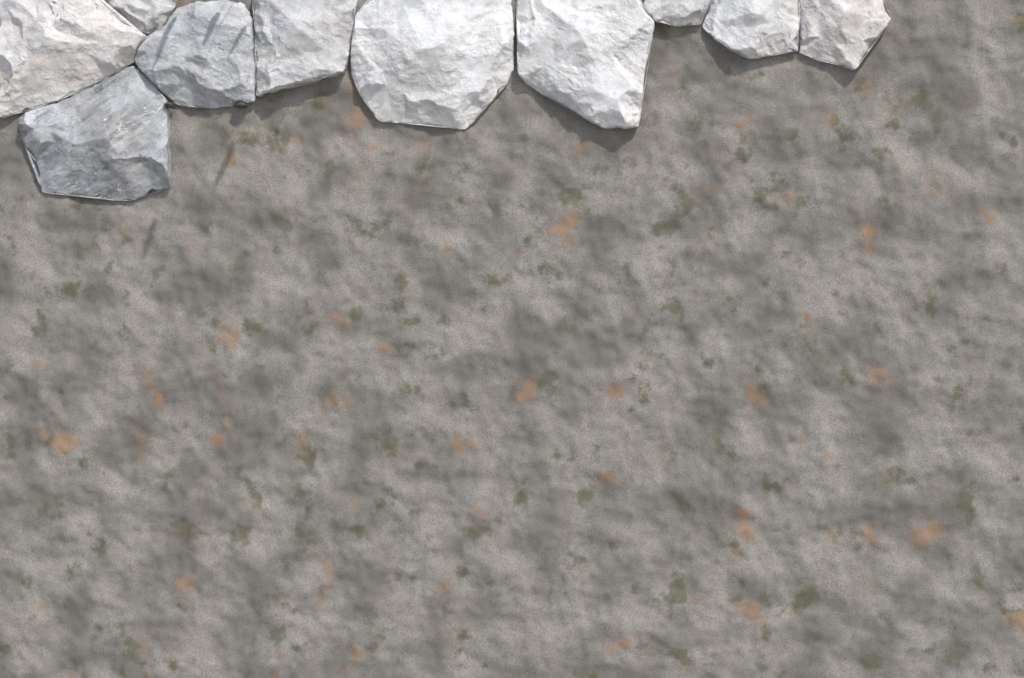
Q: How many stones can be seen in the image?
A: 10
